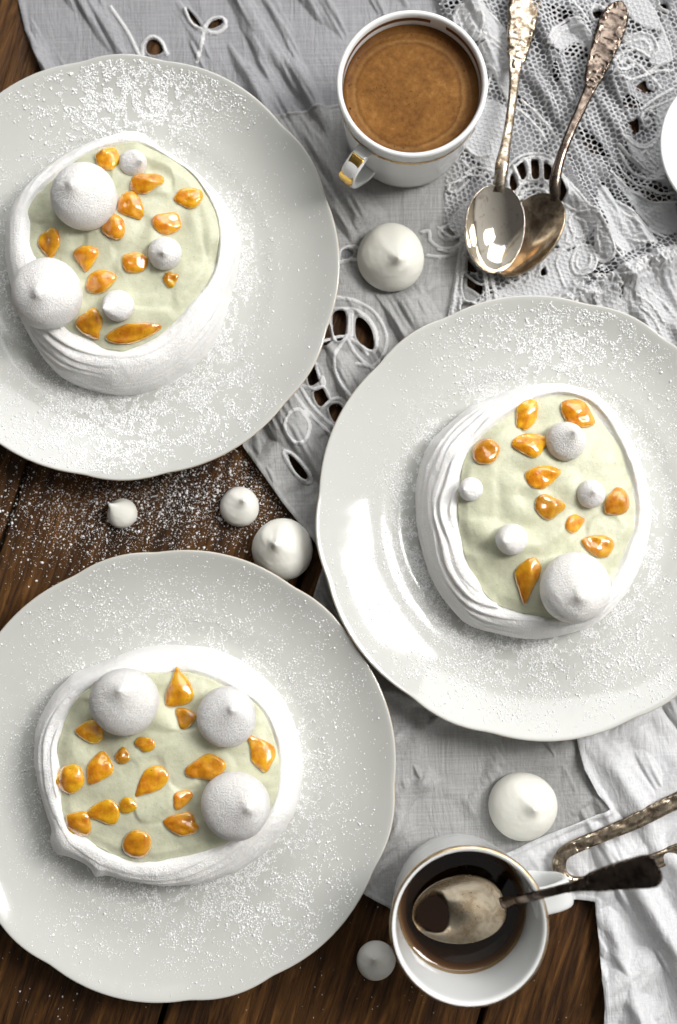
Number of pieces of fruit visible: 39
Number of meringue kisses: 19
